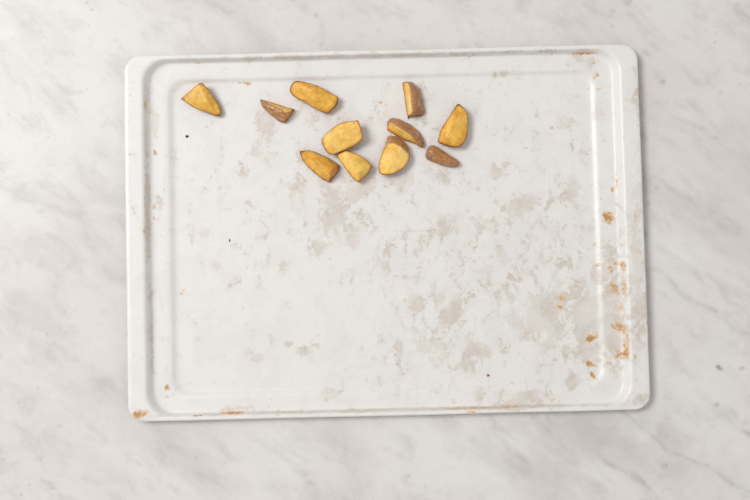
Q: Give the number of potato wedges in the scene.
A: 11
